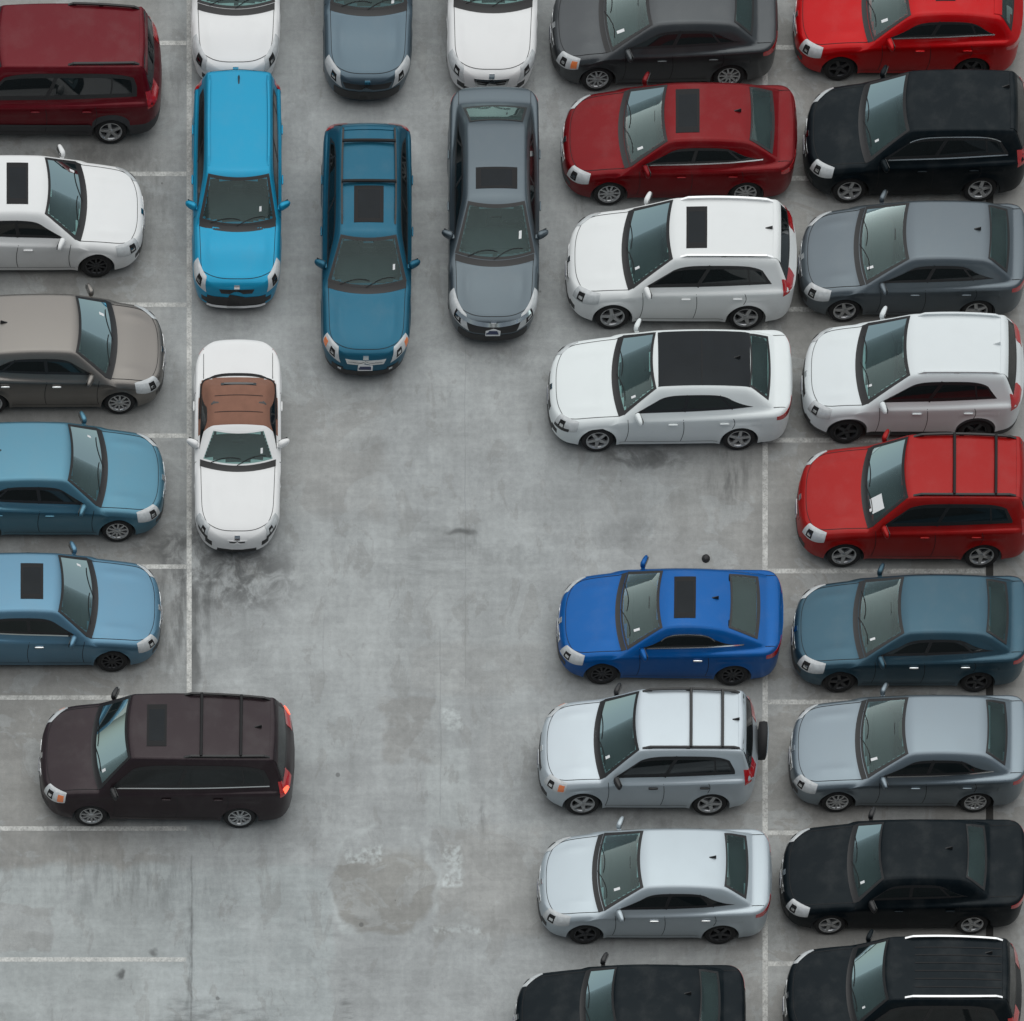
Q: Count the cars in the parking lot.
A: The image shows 30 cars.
